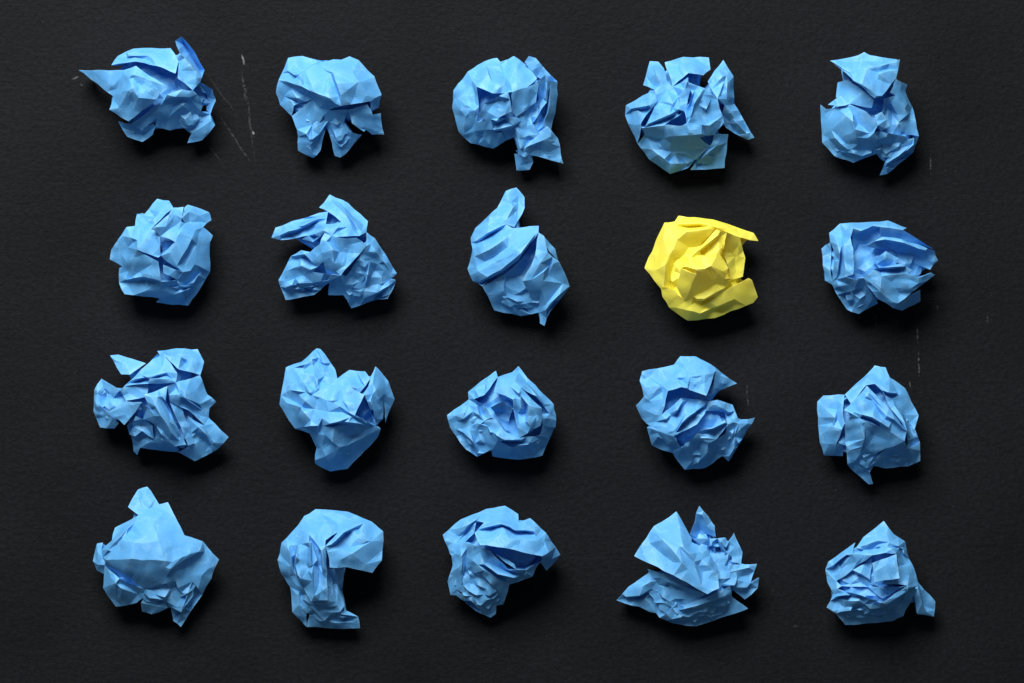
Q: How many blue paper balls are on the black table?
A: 19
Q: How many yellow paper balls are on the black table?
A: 1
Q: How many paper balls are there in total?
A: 20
